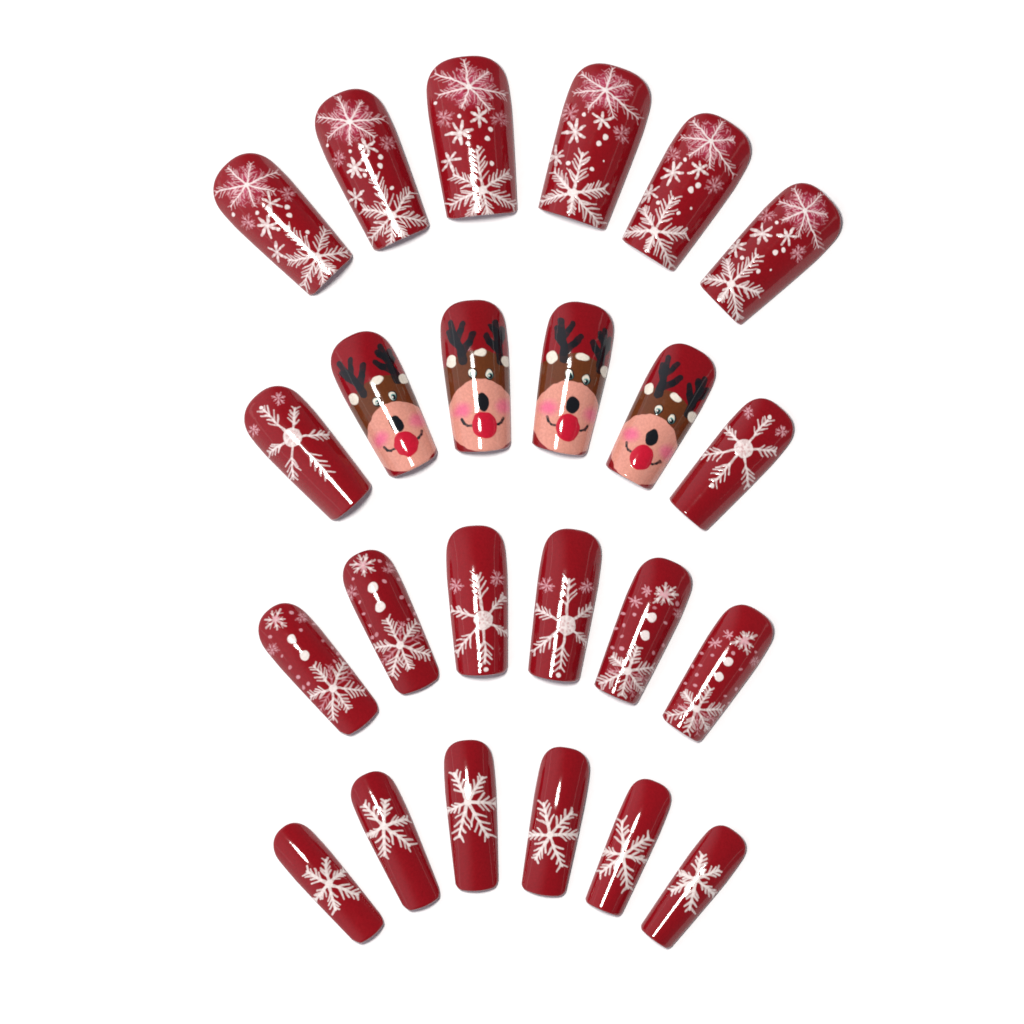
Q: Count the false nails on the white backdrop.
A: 24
